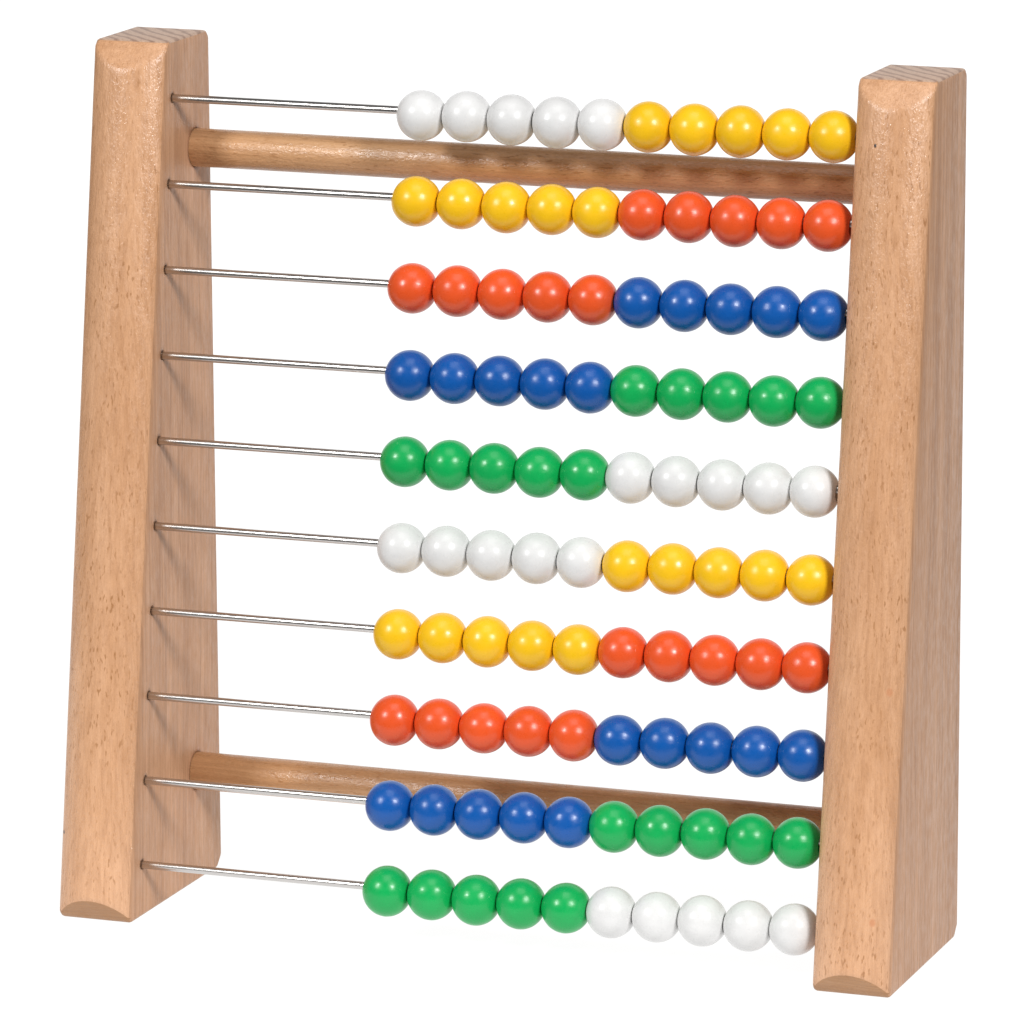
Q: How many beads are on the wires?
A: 100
